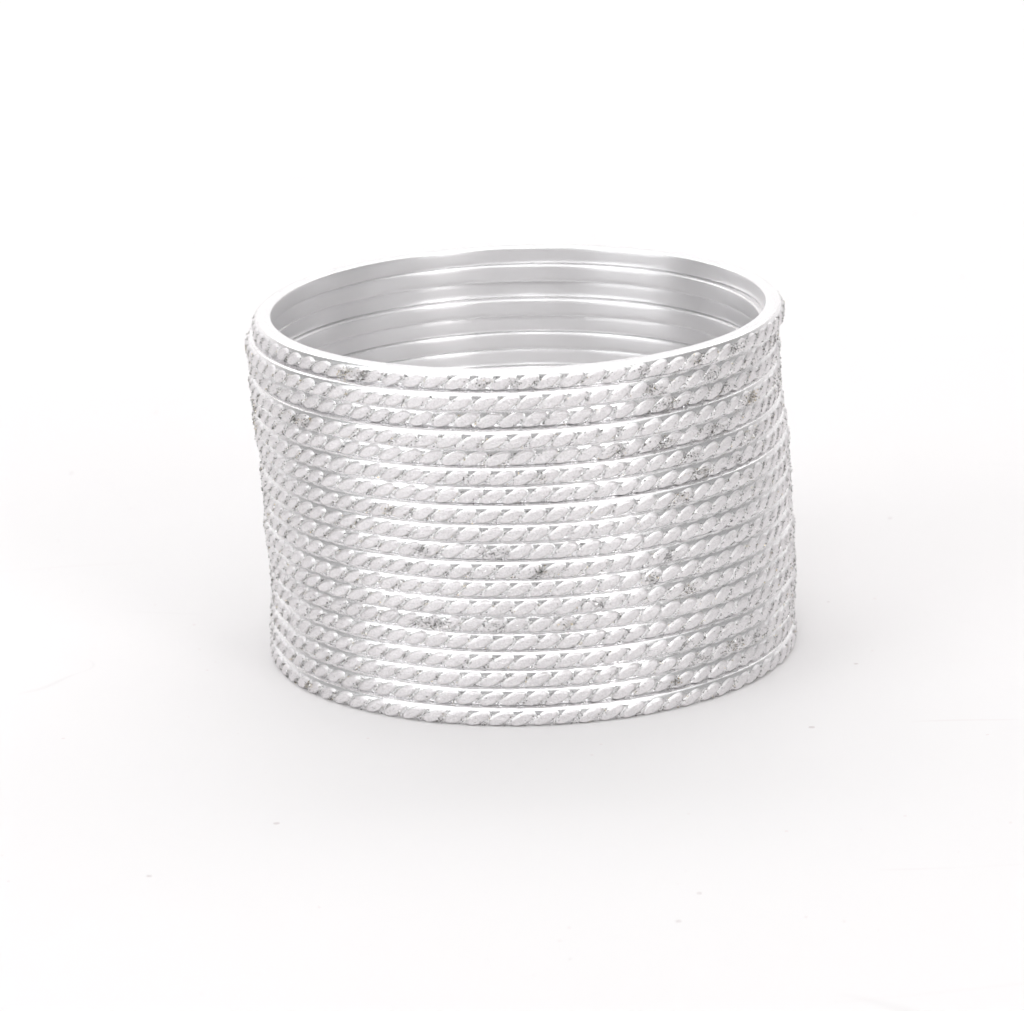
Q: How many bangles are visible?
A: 19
